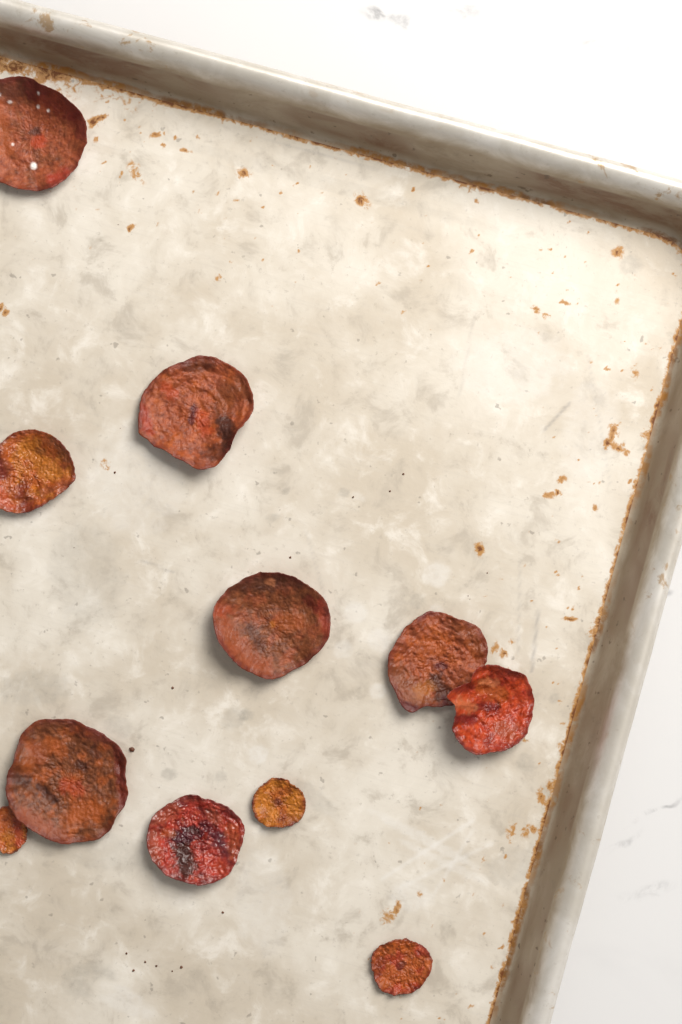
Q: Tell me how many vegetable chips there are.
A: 11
